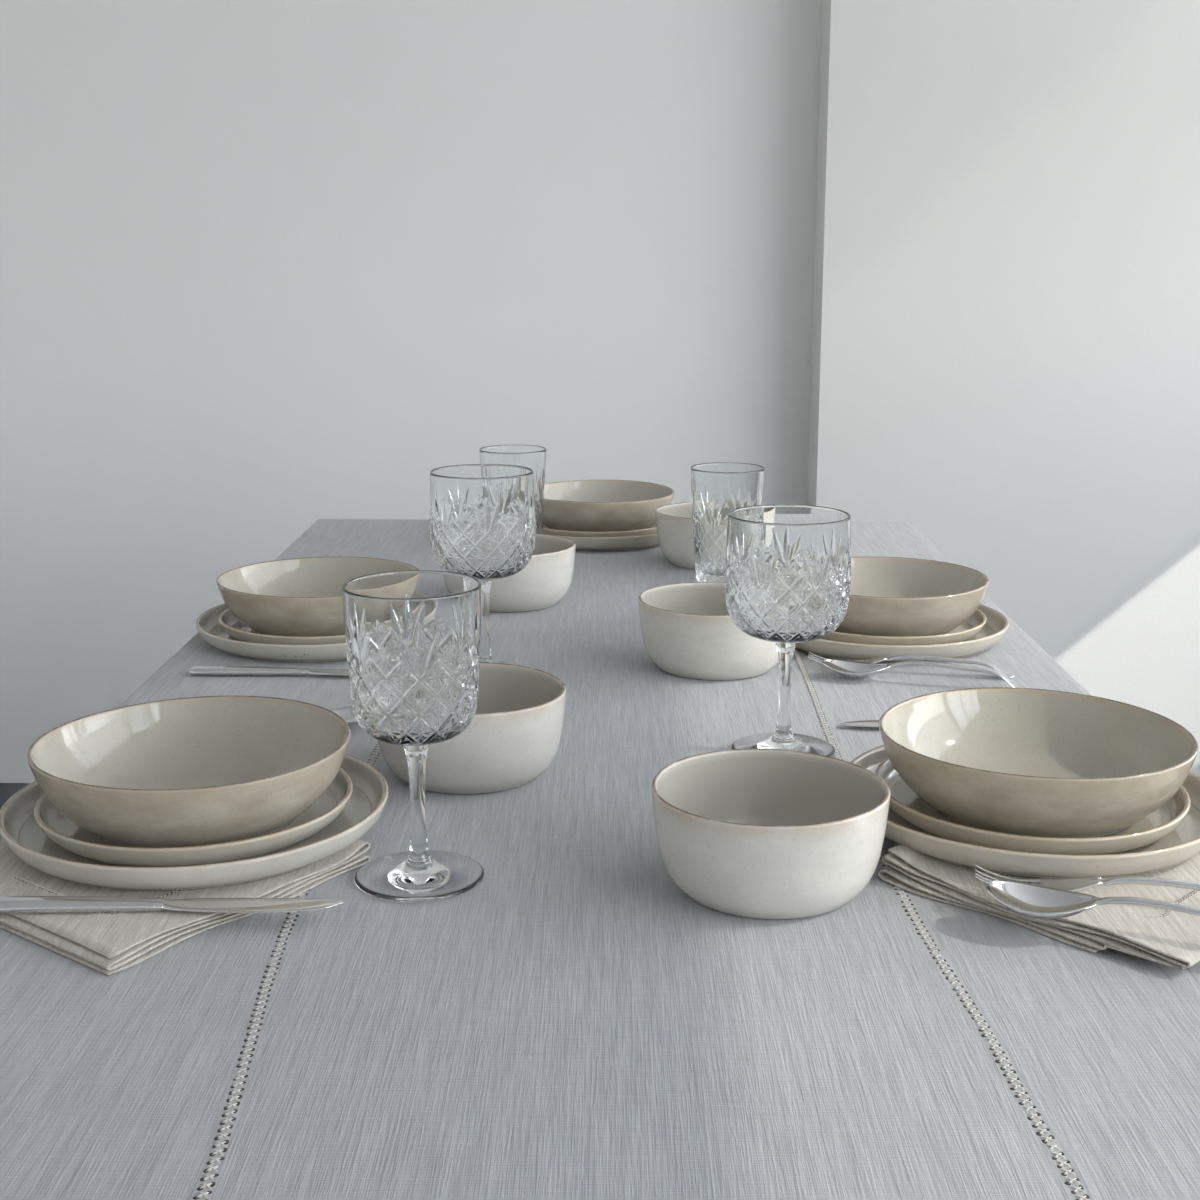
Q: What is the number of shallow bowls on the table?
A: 5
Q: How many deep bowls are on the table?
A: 5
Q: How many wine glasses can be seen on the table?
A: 3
